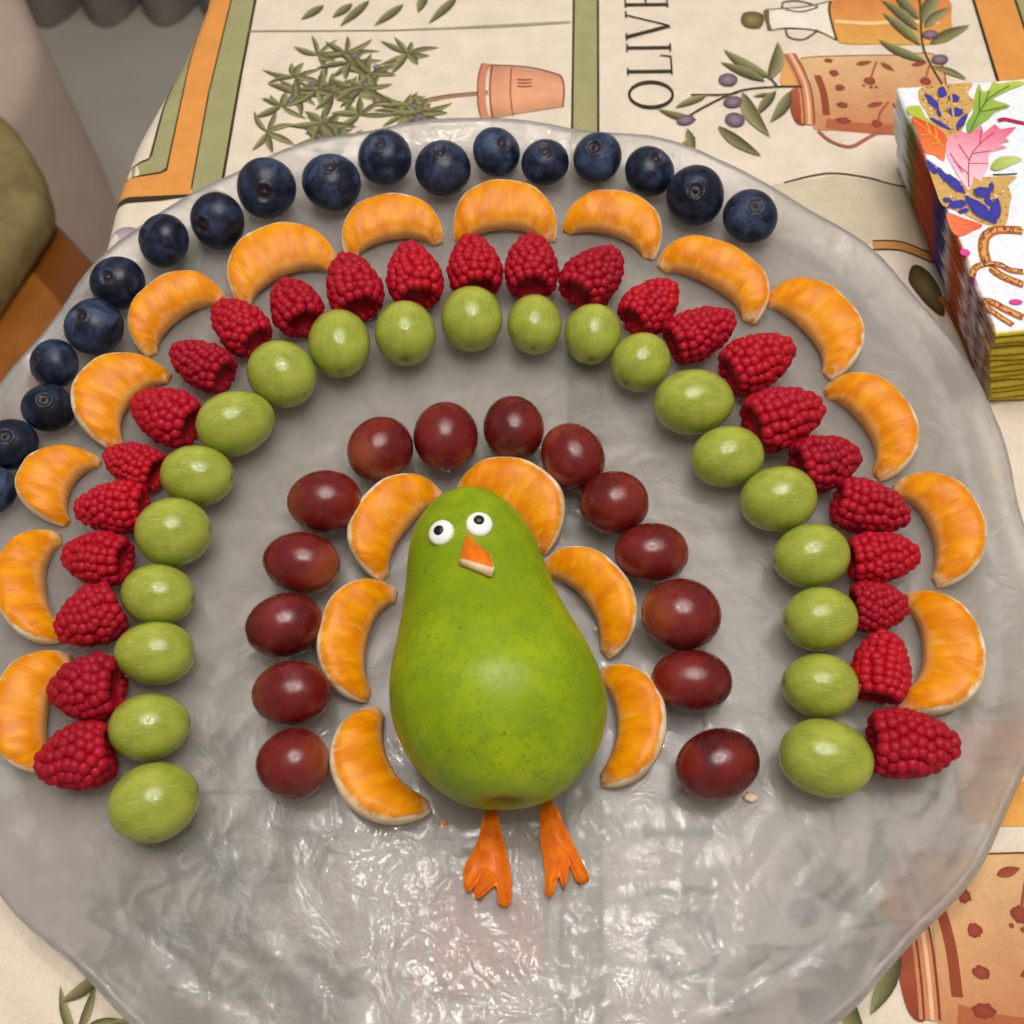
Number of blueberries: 18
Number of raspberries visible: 25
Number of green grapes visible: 21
